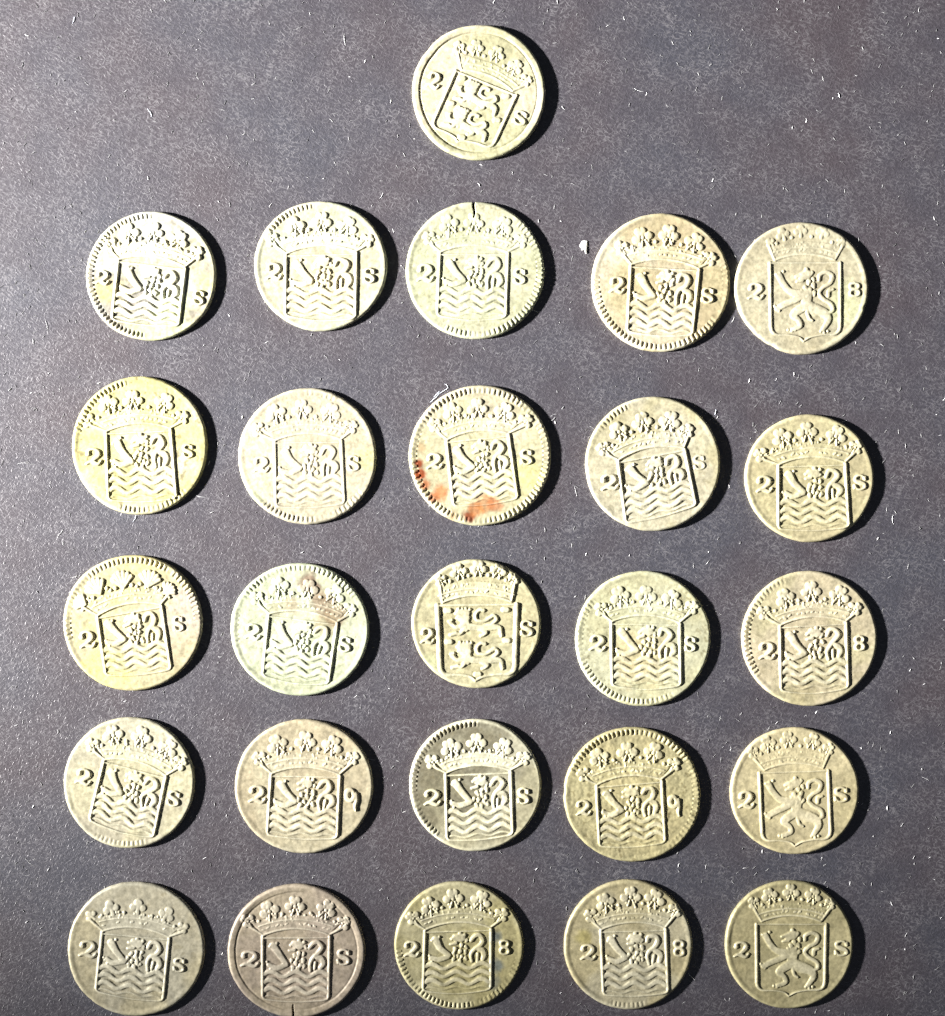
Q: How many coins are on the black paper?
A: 26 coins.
